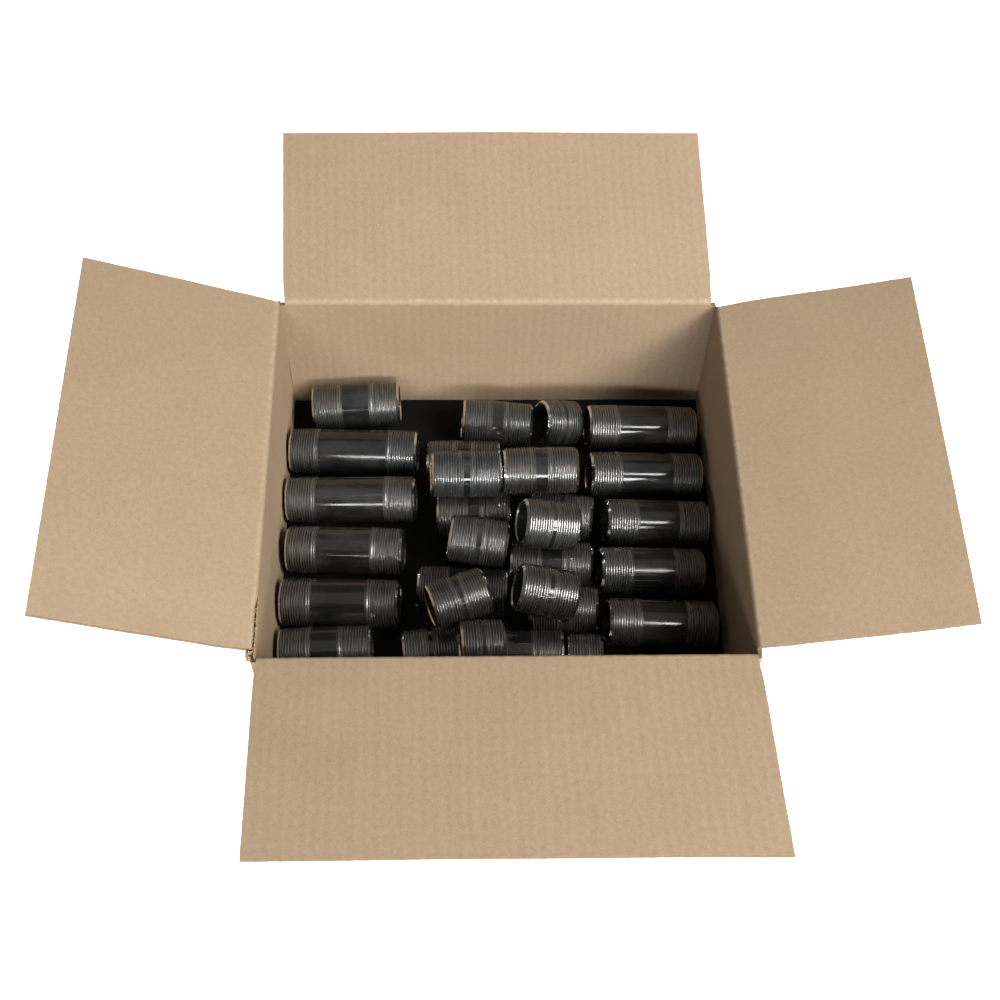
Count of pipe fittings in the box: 29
